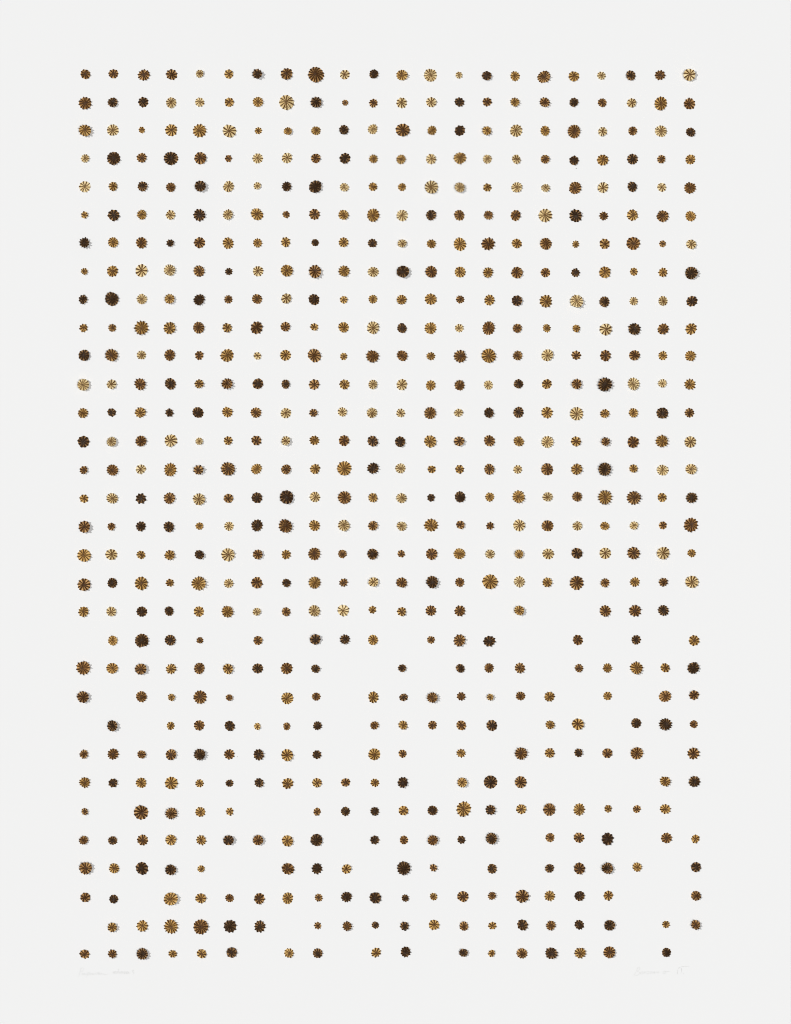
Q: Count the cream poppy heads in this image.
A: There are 104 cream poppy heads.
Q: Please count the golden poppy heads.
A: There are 199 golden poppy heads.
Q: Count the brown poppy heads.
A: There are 198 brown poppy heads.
